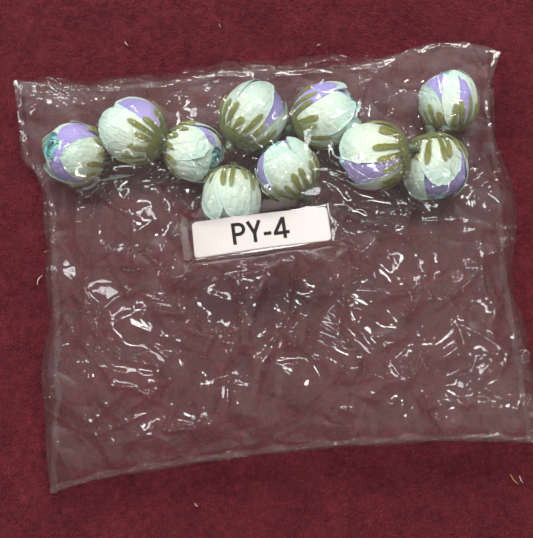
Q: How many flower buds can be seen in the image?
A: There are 10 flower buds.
